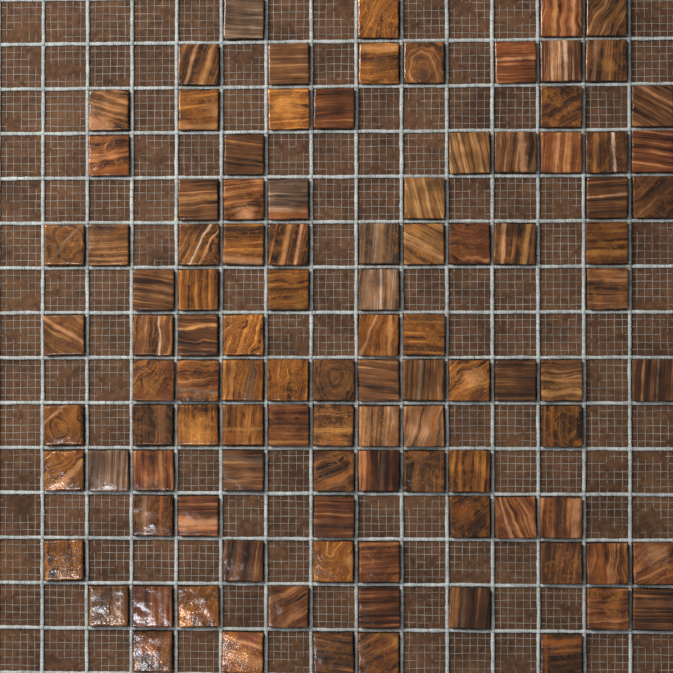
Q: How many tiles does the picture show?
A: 105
